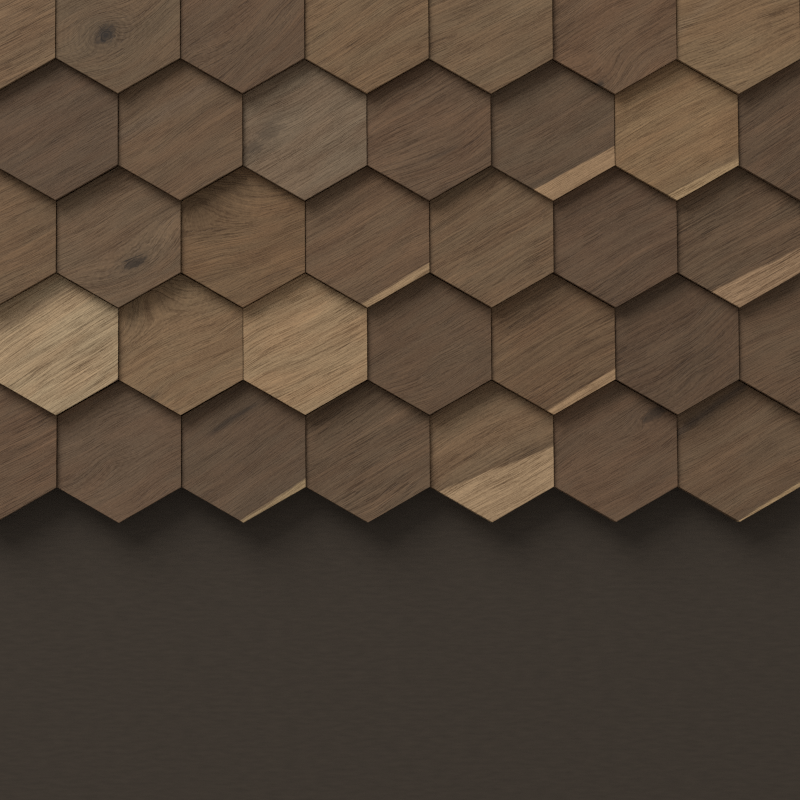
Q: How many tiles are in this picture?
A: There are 35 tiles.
